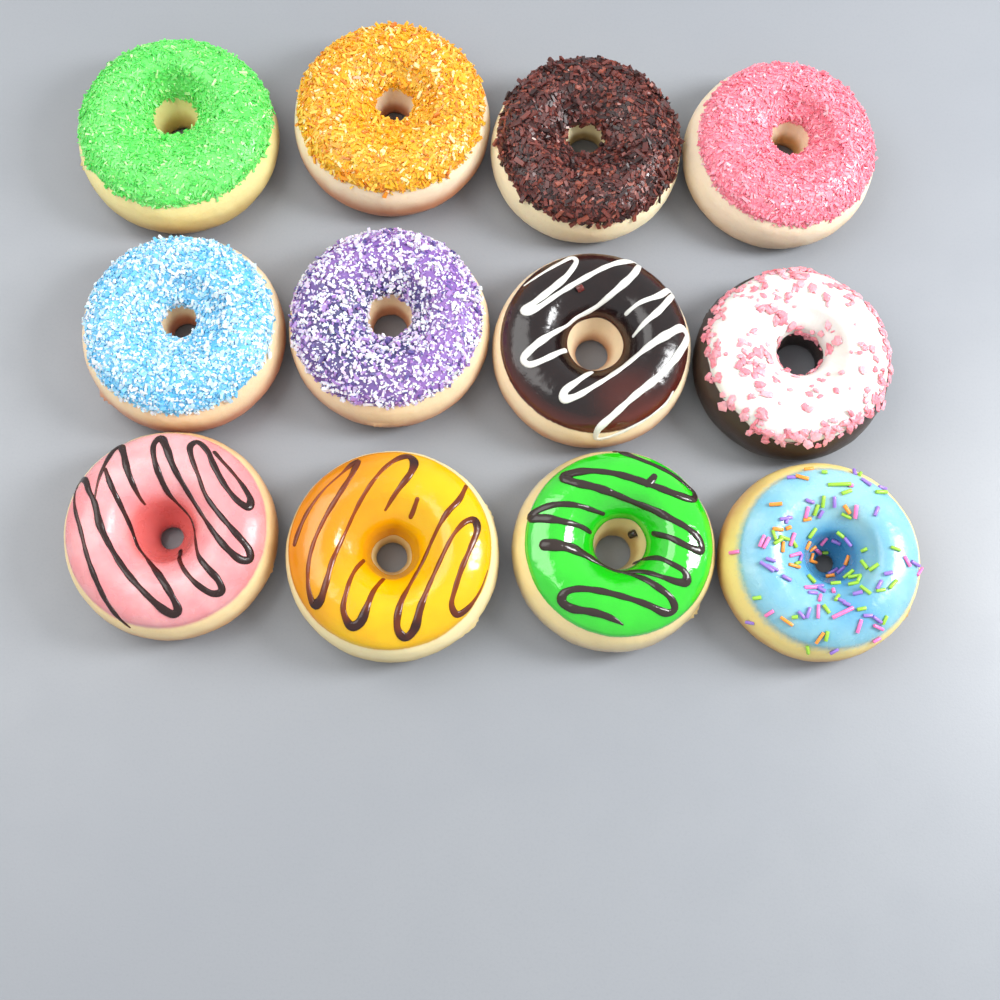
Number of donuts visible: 12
